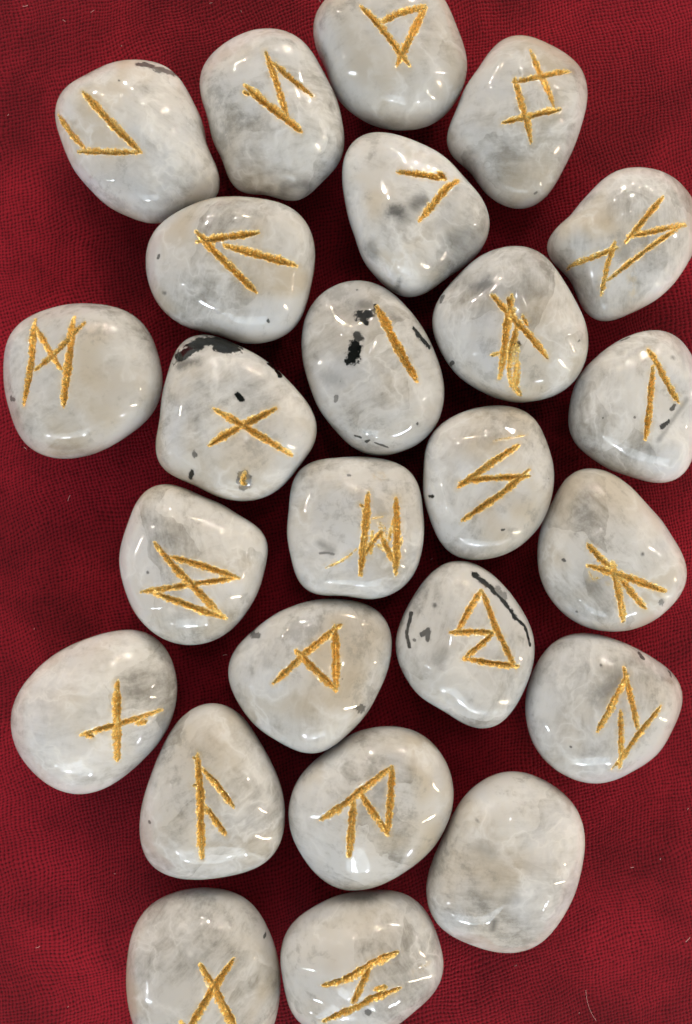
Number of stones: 25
